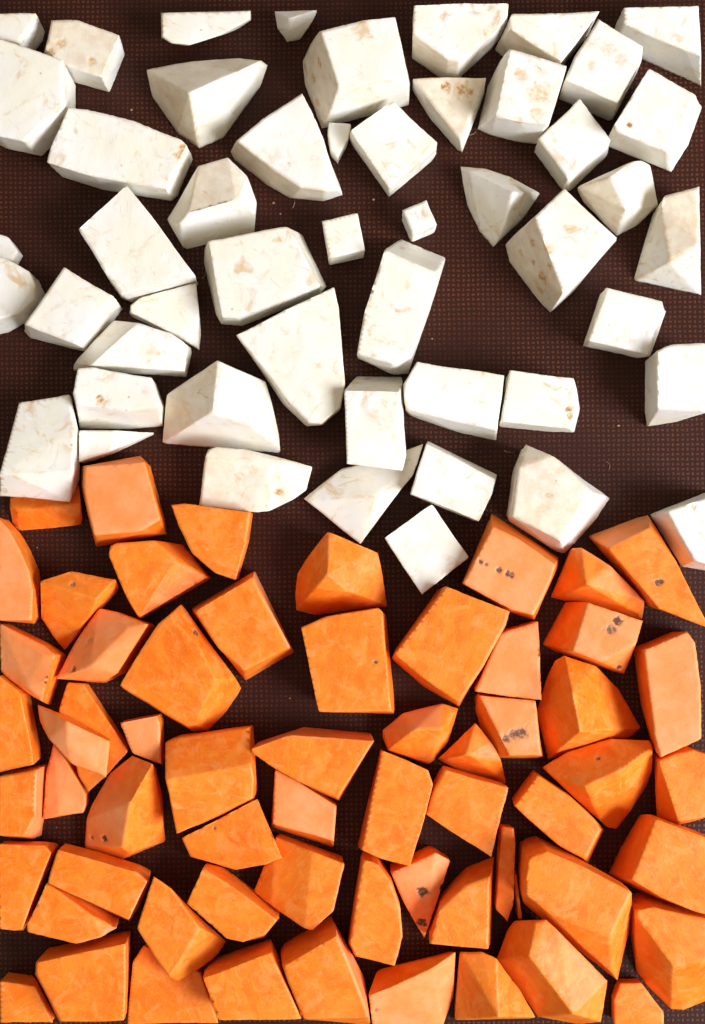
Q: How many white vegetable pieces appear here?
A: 50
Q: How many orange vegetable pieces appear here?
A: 62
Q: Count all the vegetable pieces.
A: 112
